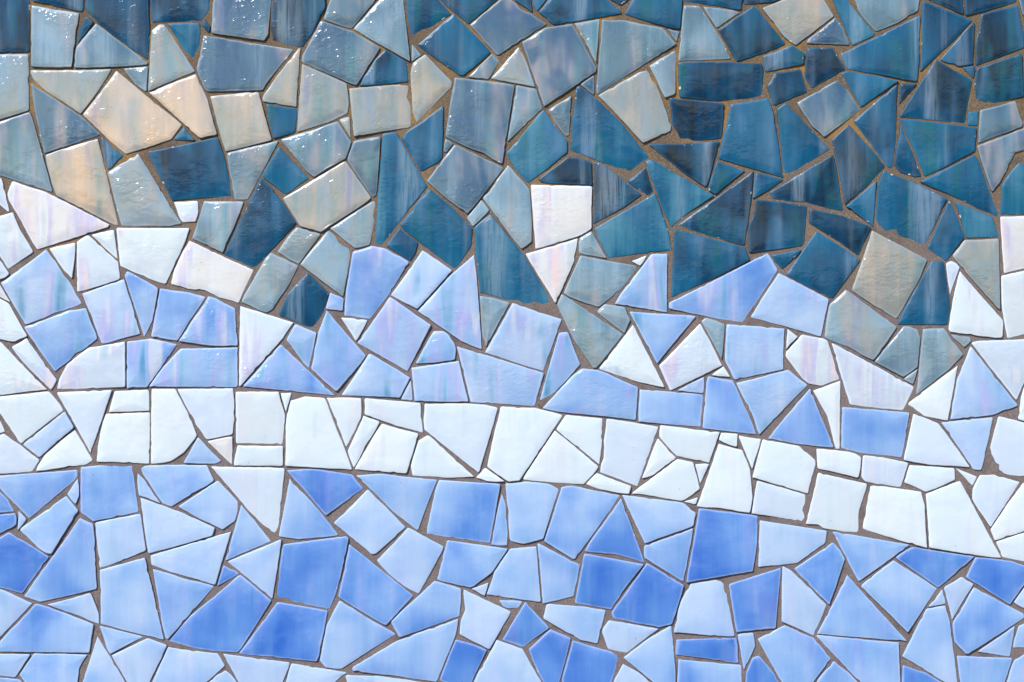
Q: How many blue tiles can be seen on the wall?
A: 137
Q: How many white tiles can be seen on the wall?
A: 83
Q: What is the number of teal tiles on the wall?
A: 80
